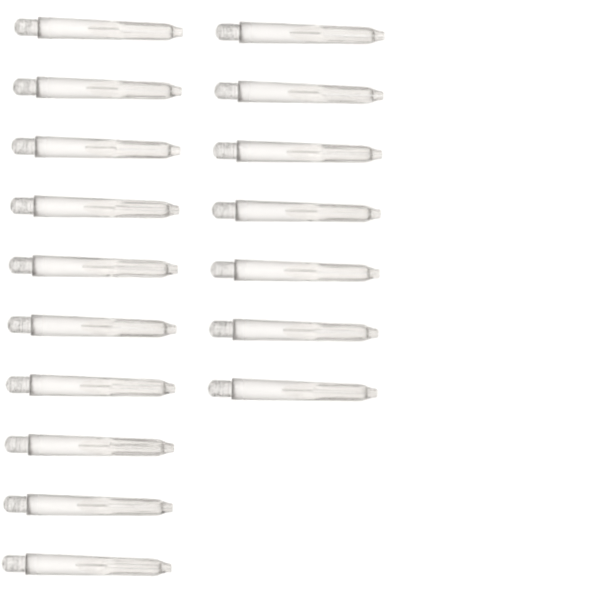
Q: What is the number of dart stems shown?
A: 17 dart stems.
